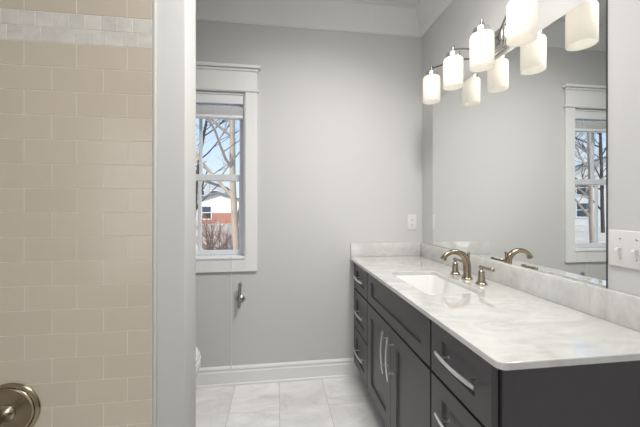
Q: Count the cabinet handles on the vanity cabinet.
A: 7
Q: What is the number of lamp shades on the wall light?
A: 4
